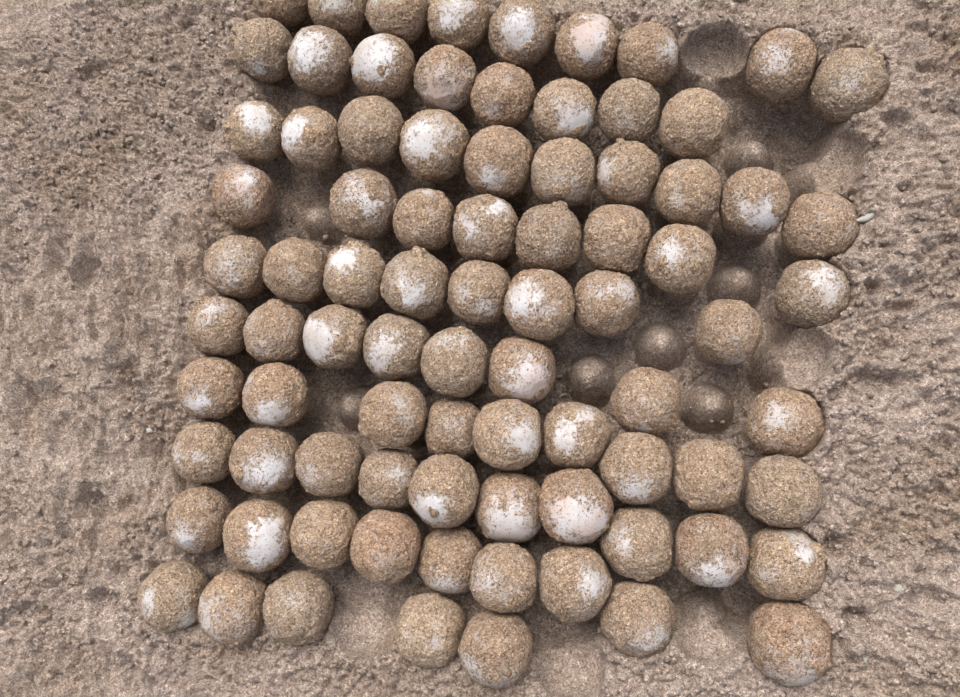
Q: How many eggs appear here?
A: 84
